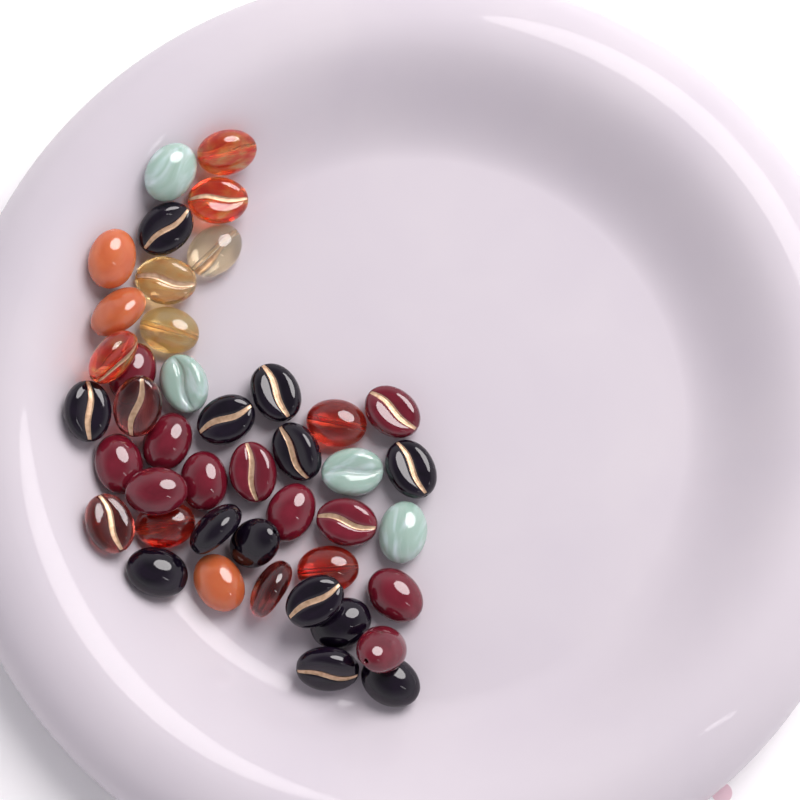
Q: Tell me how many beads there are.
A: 43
